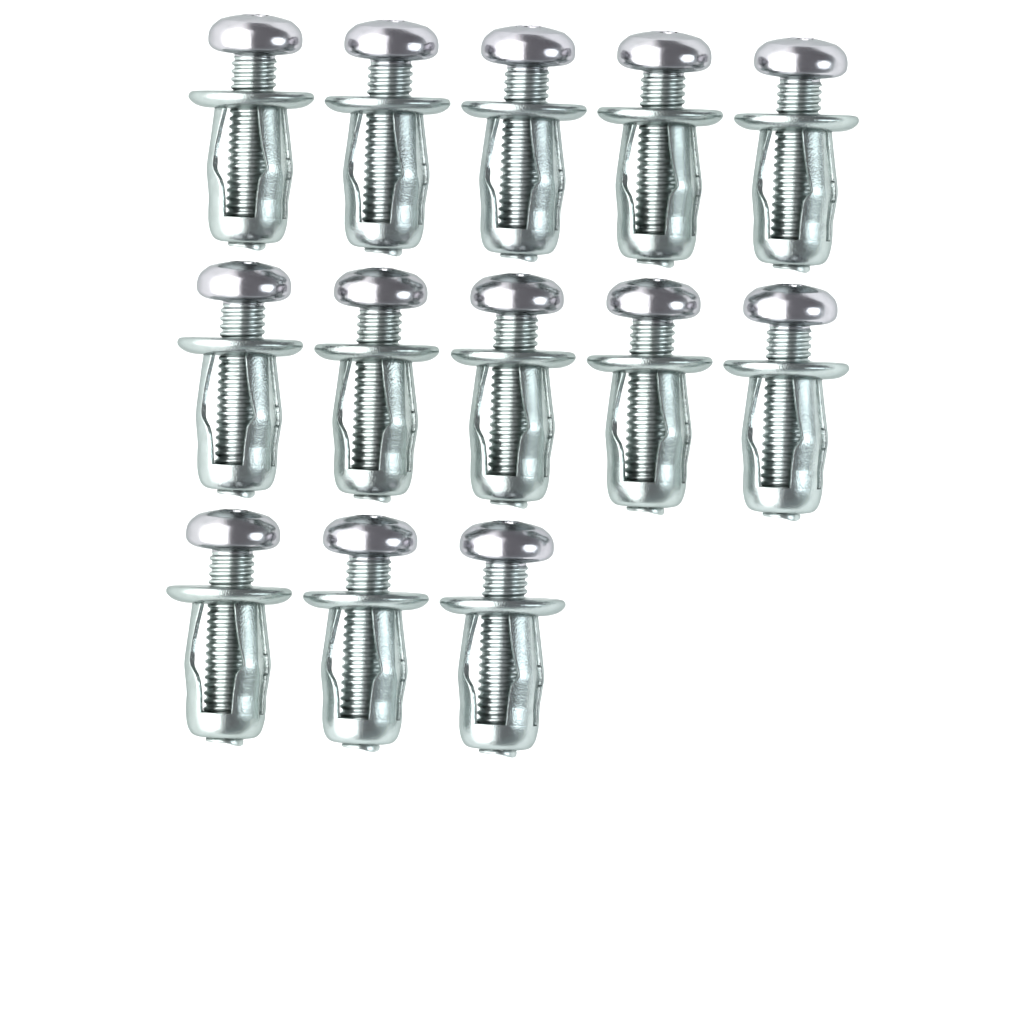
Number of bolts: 13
